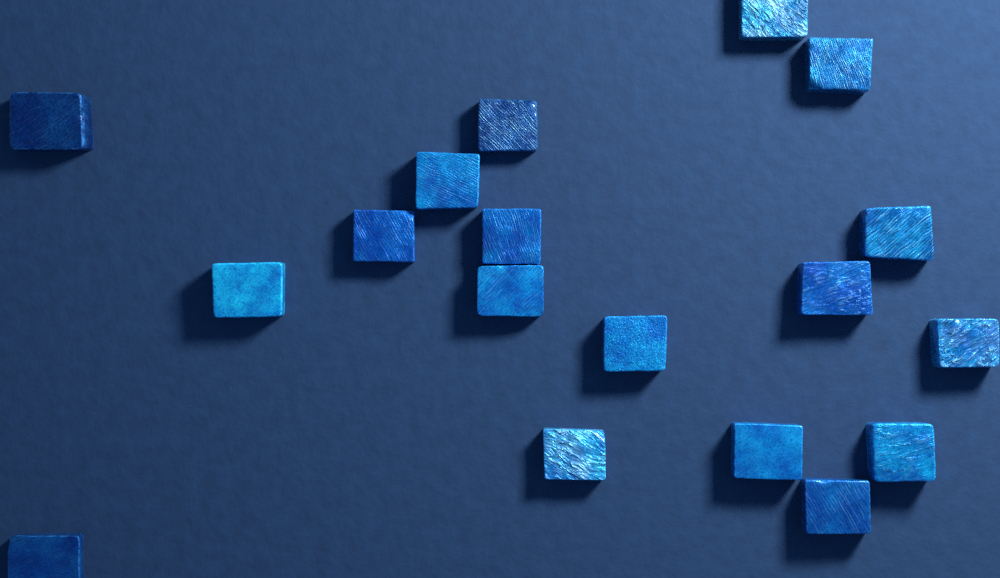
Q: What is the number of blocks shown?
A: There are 18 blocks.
